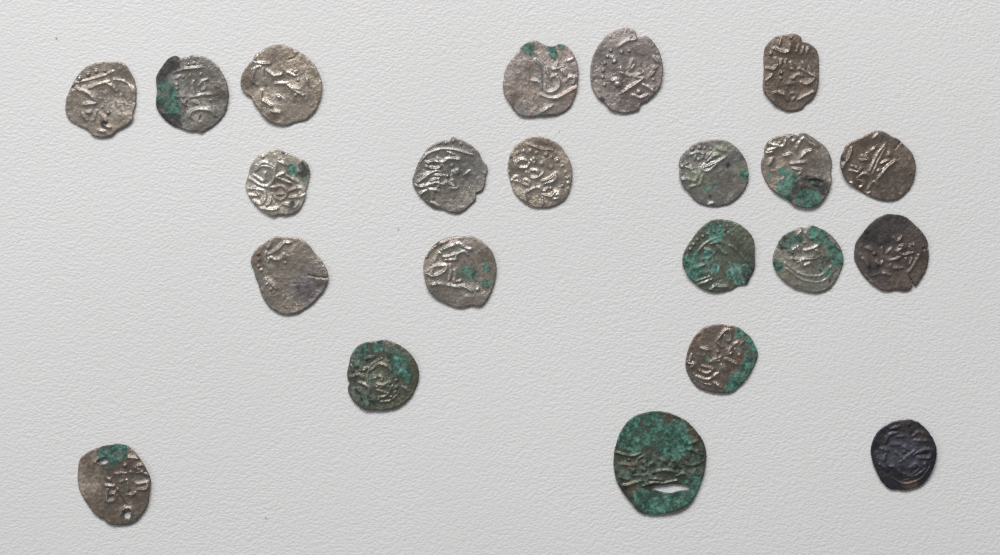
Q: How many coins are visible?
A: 22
